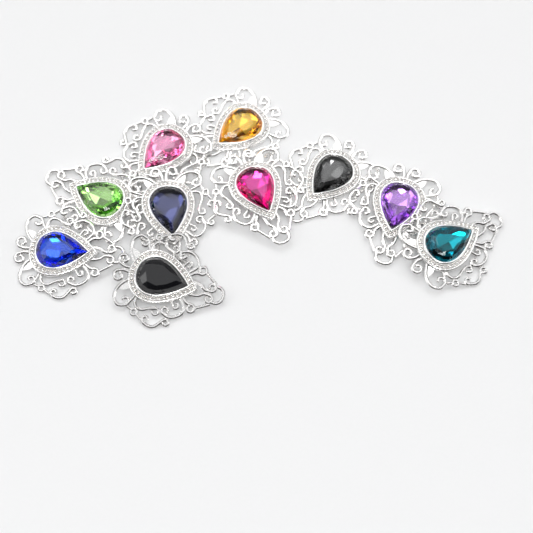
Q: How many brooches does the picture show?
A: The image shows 10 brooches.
